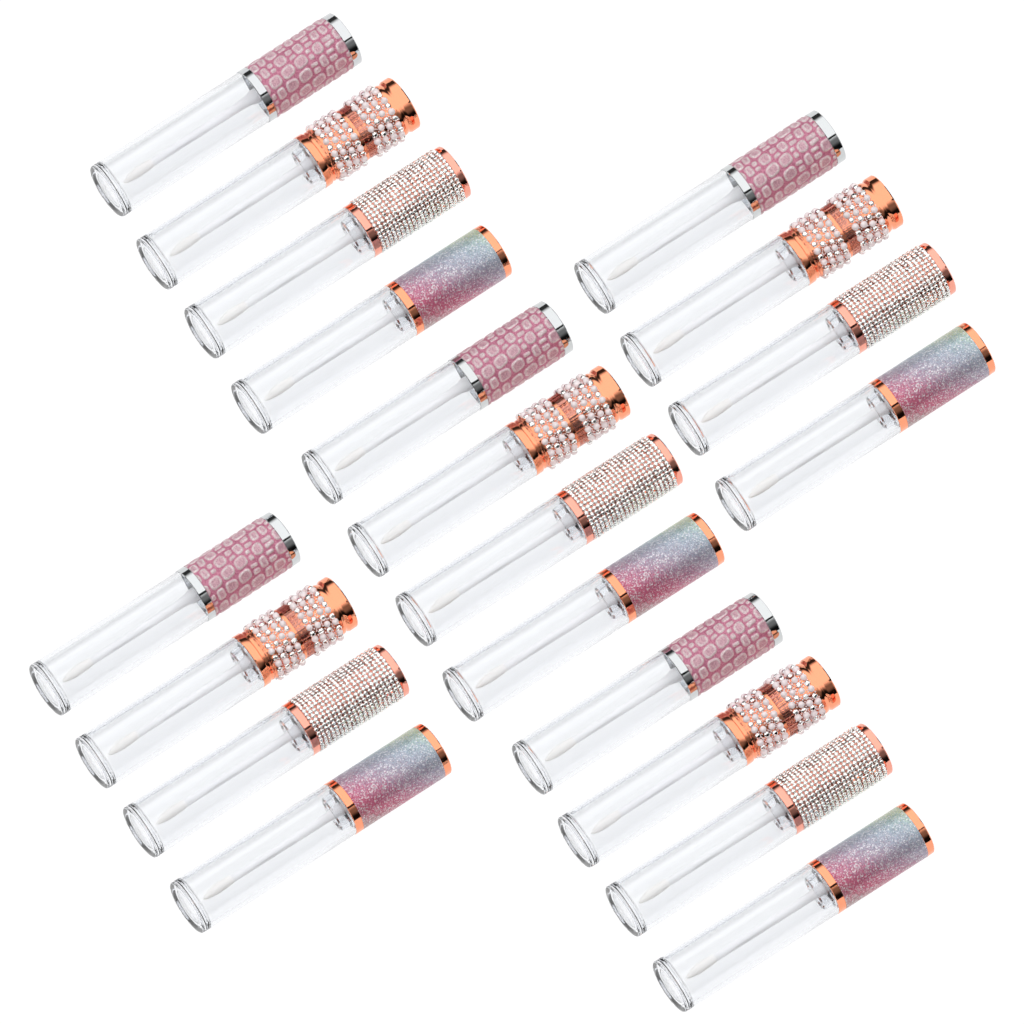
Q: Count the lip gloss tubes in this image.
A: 20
